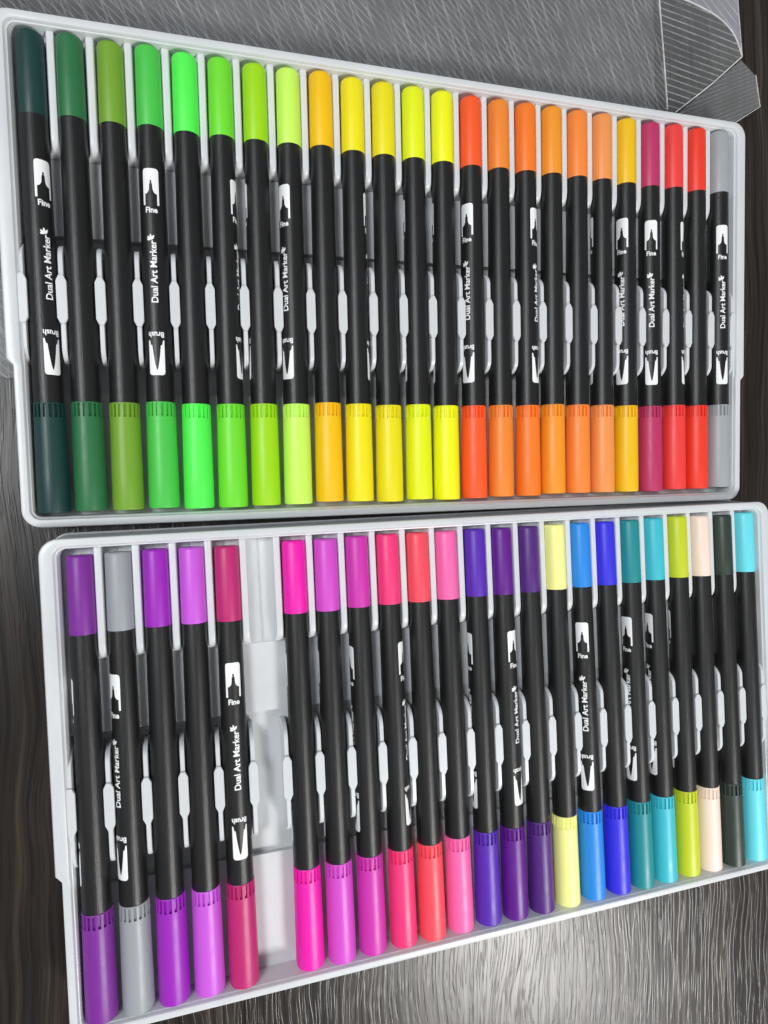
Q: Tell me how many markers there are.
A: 47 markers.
